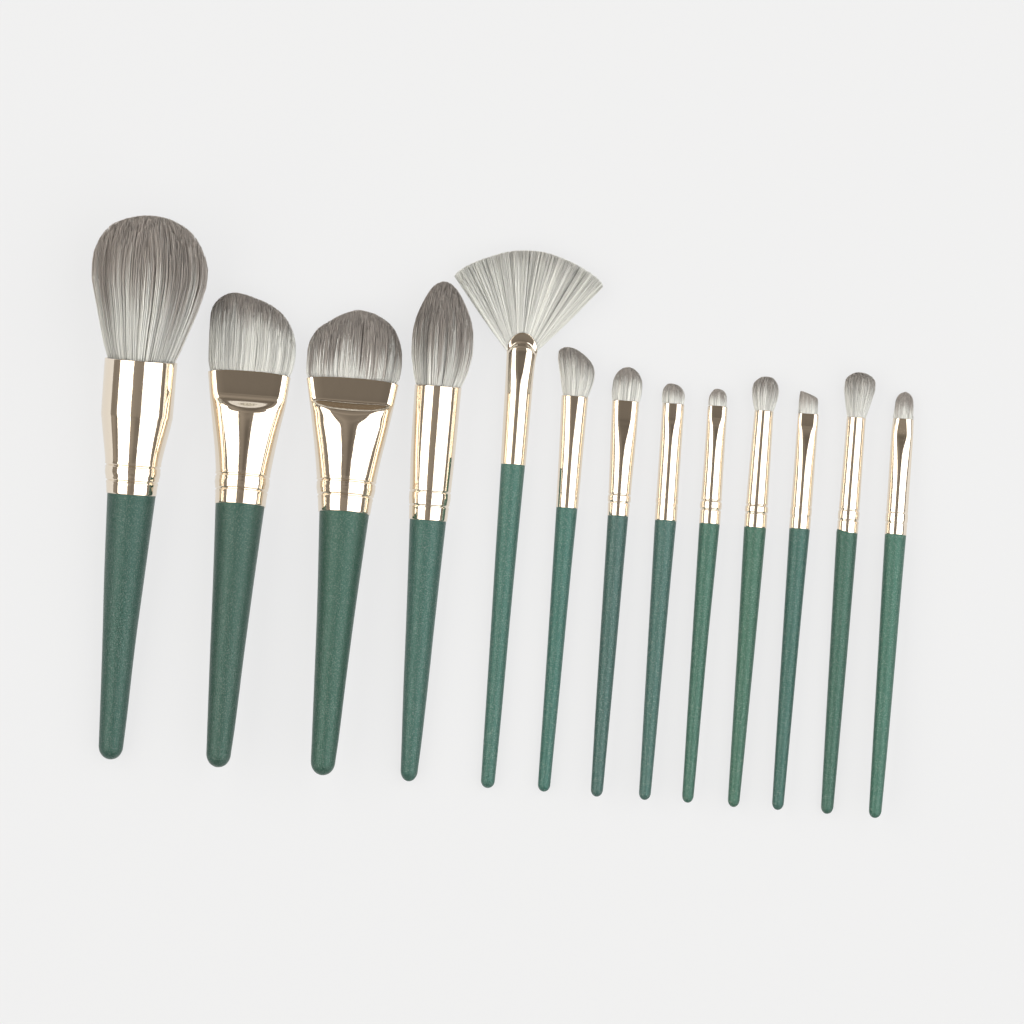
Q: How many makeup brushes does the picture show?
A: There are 13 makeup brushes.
